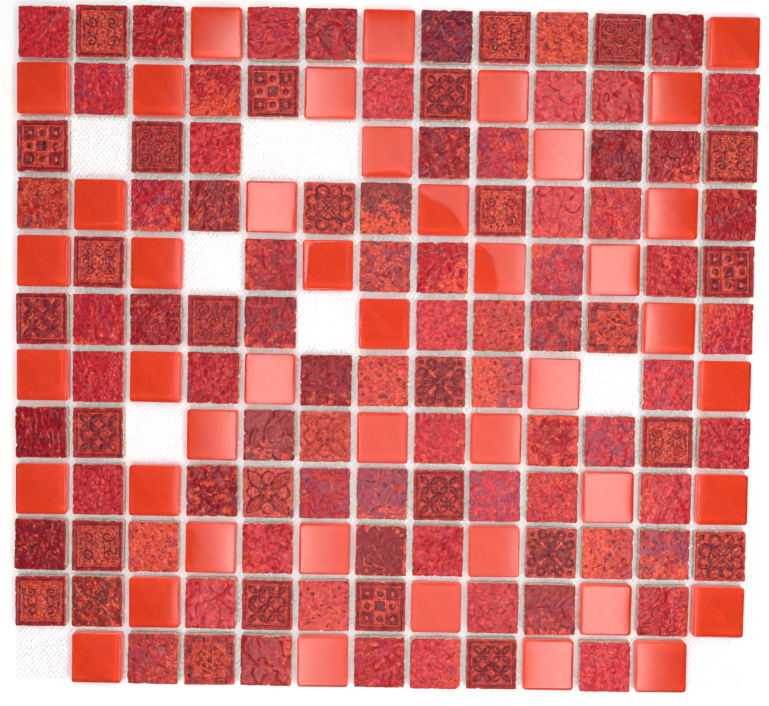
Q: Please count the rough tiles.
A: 74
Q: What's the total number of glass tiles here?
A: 44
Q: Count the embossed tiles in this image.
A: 29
